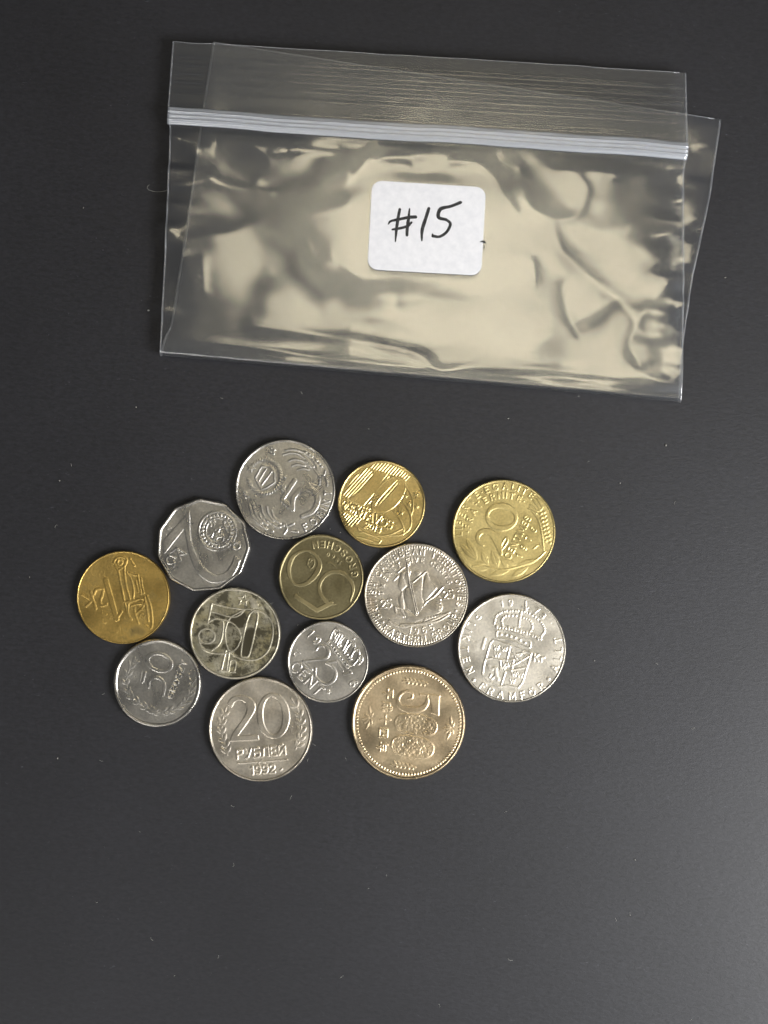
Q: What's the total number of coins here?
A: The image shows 13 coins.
